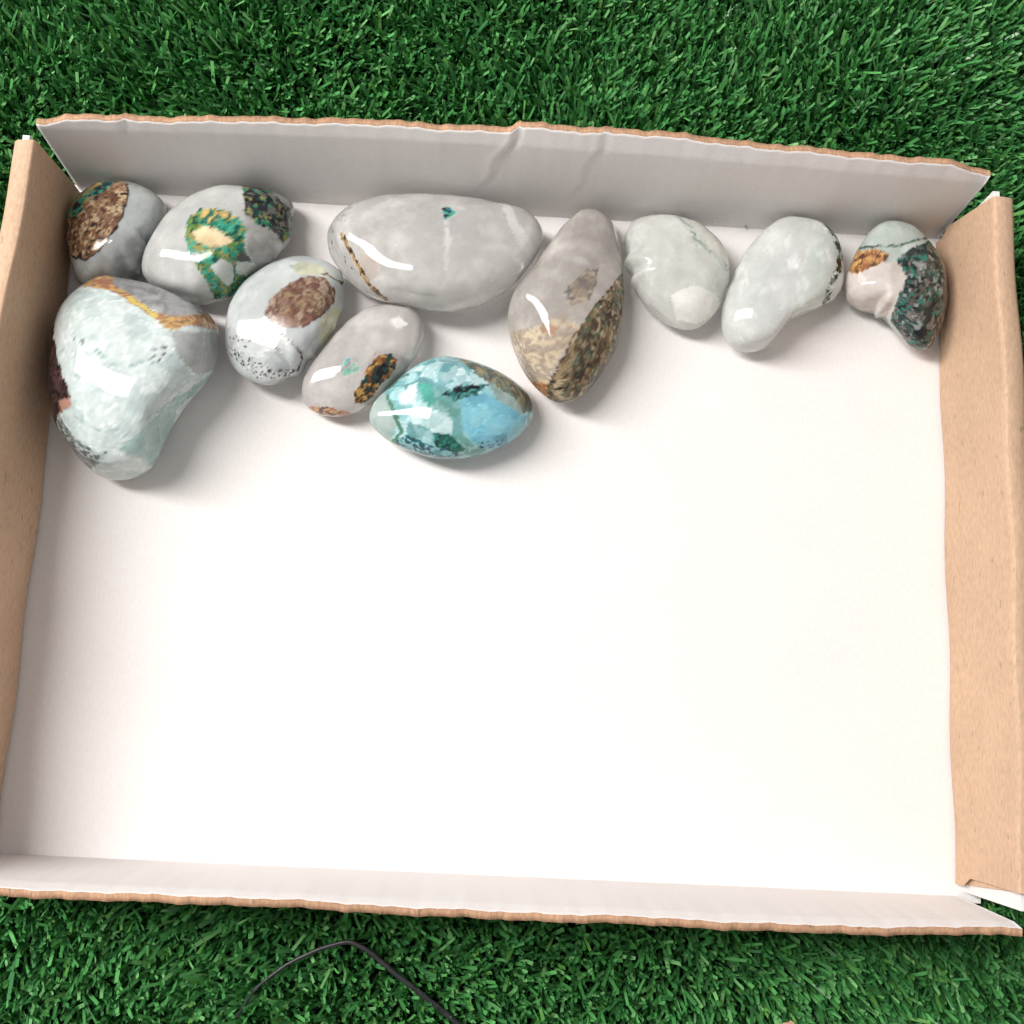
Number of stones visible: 11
